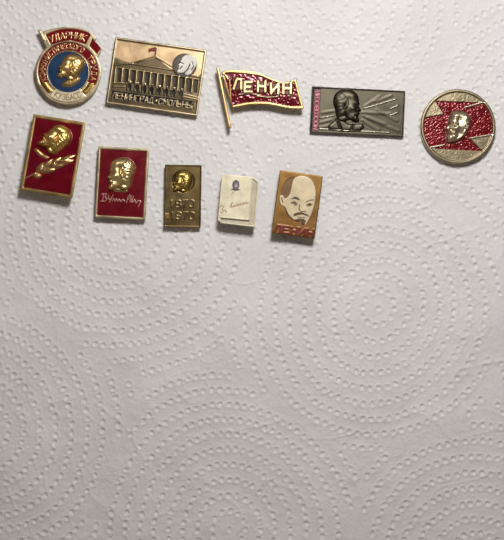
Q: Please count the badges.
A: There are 10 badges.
